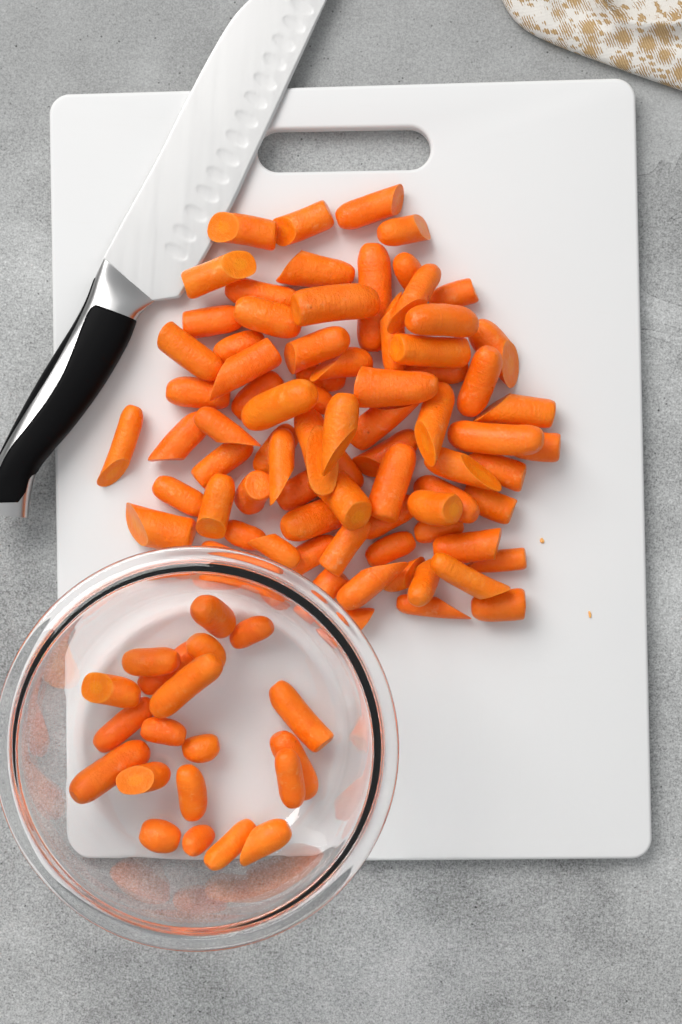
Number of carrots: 97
